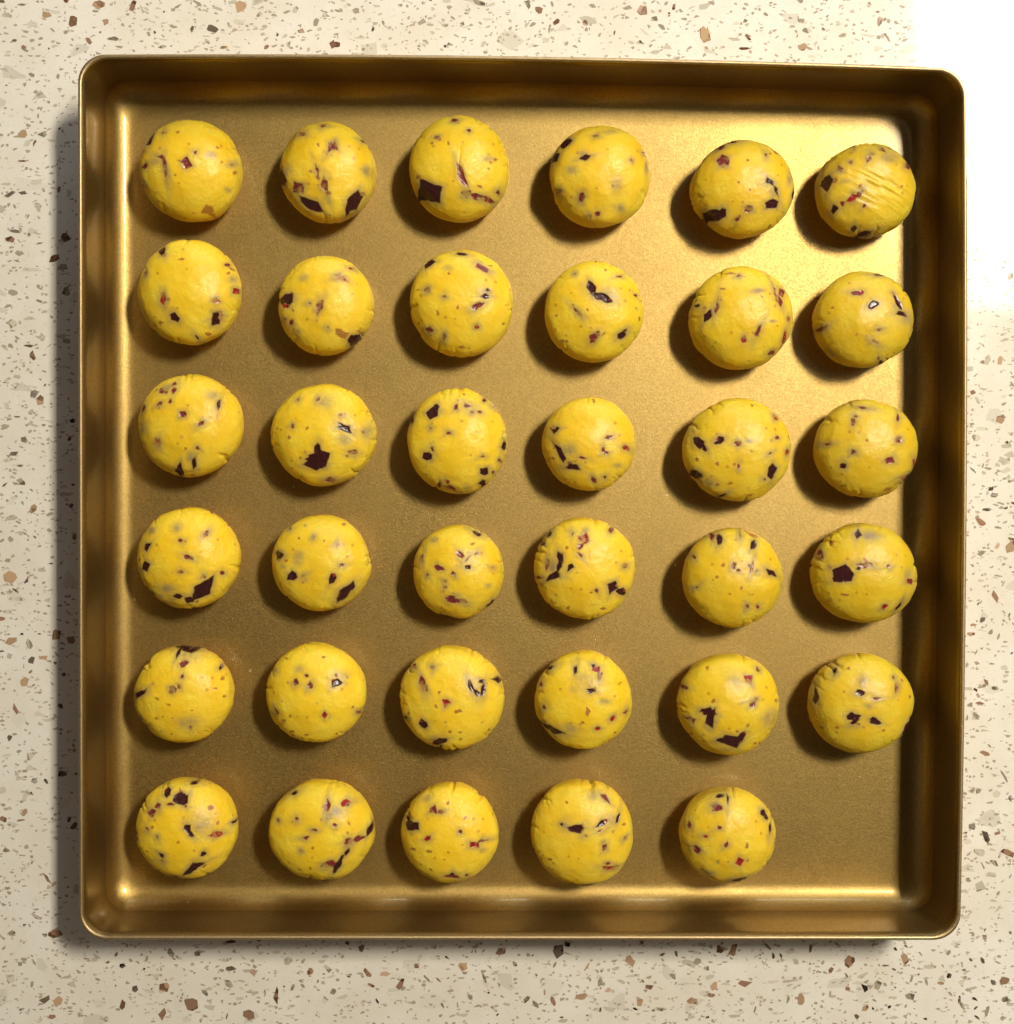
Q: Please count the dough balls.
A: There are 35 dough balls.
